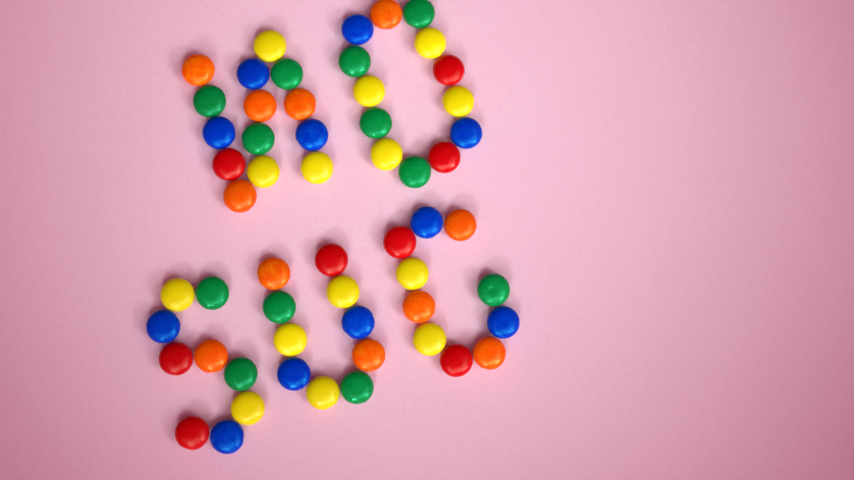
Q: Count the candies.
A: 56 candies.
